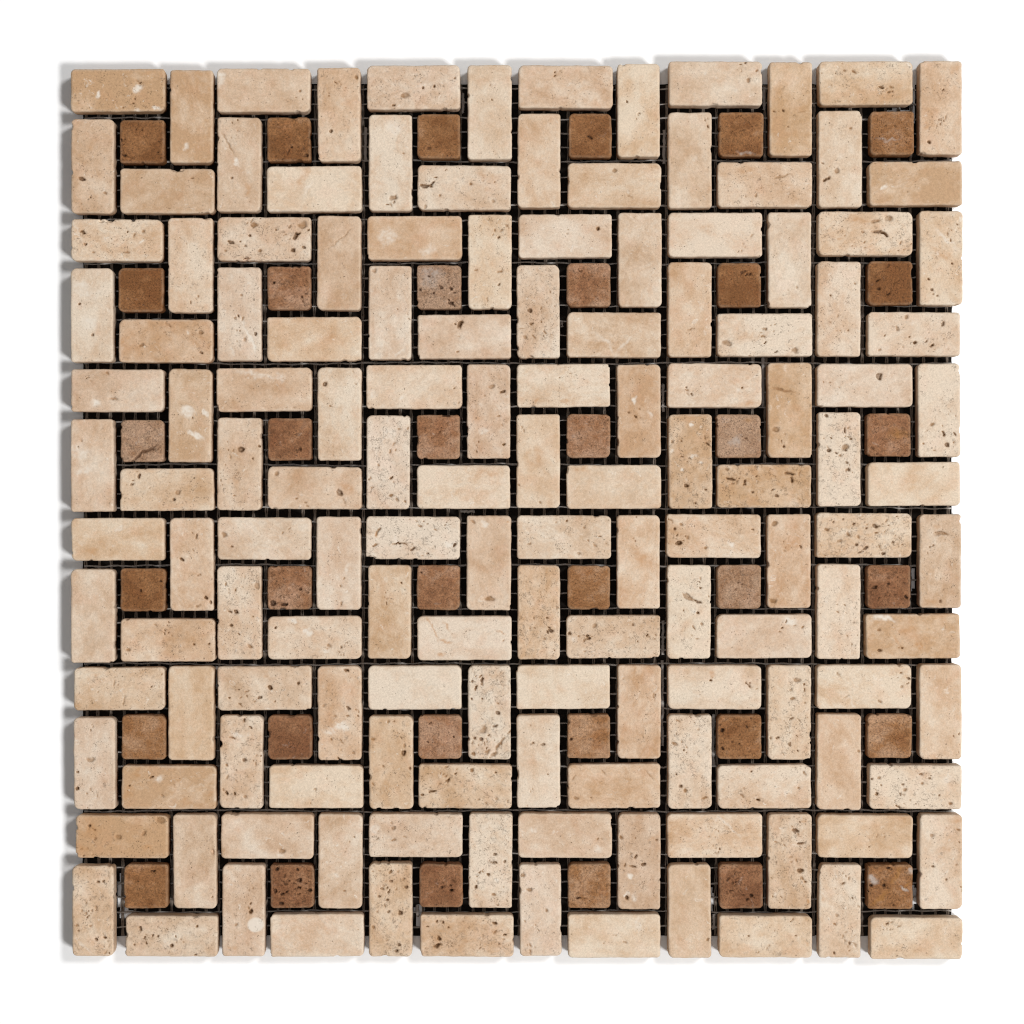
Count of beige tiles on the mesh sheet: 144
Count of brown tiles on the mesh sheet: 36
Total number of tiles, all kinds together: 180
